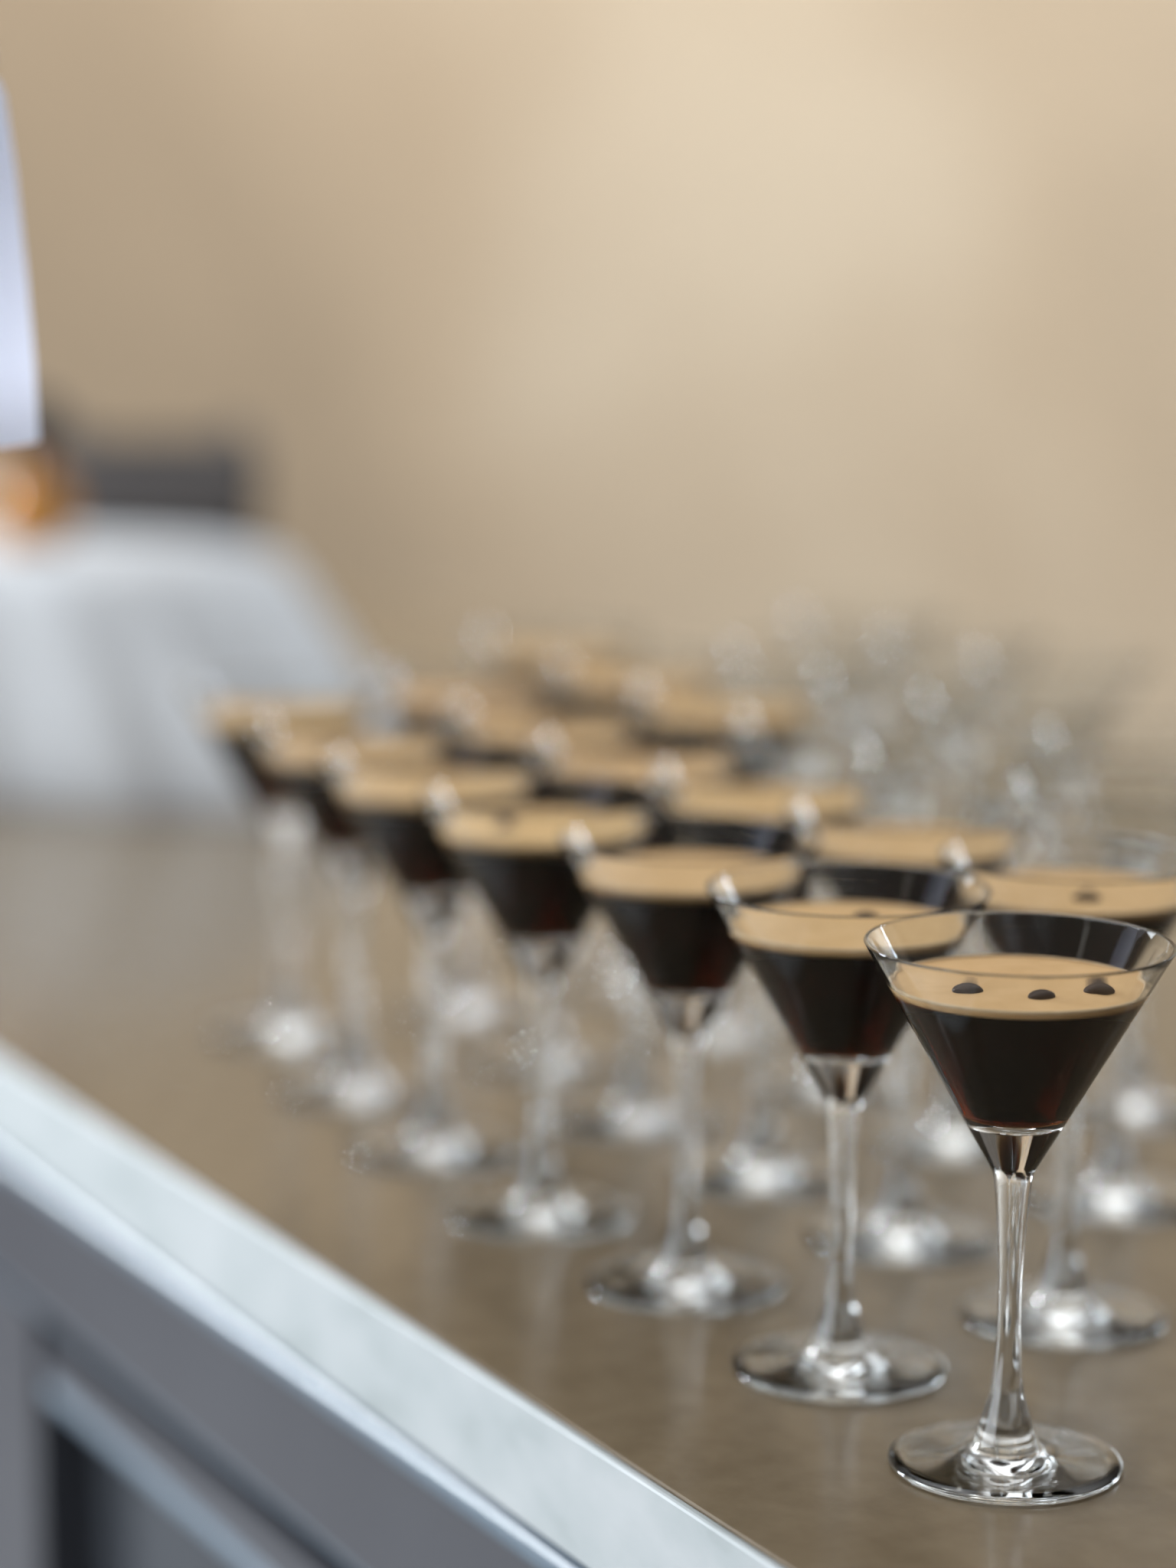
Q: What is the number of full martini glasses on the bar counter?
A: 16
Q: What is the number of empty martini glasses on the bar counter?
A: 10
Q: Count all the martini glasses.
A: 26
